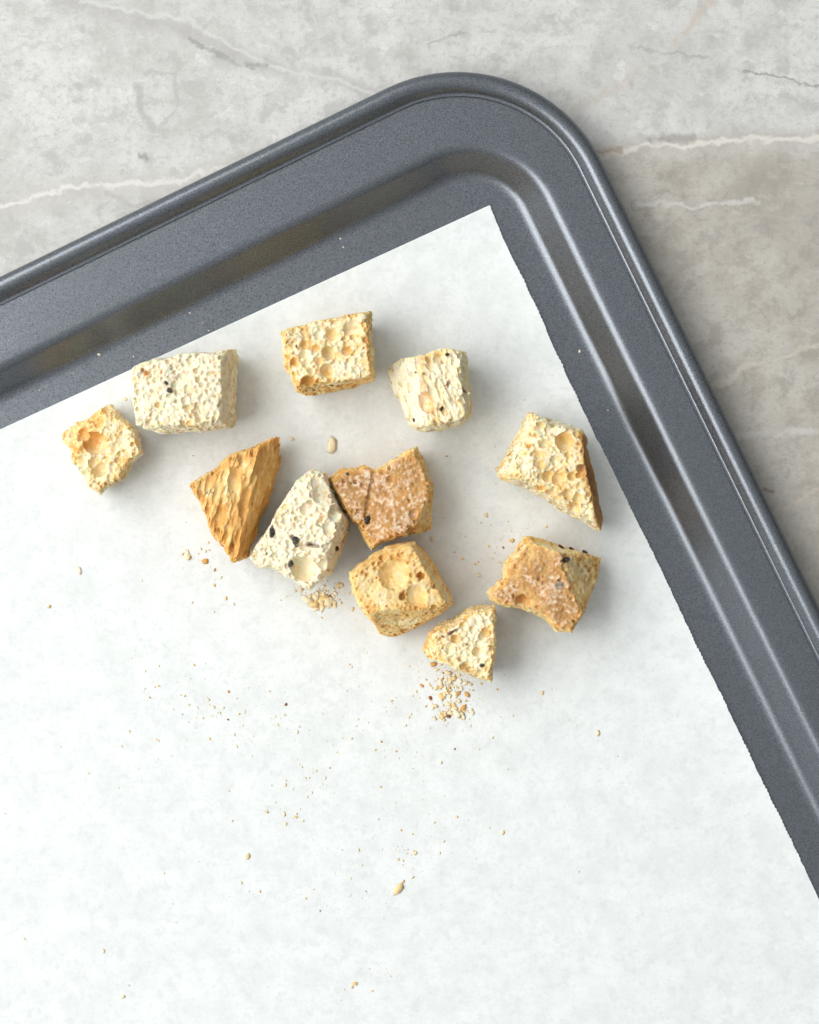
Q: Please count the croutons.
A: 11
